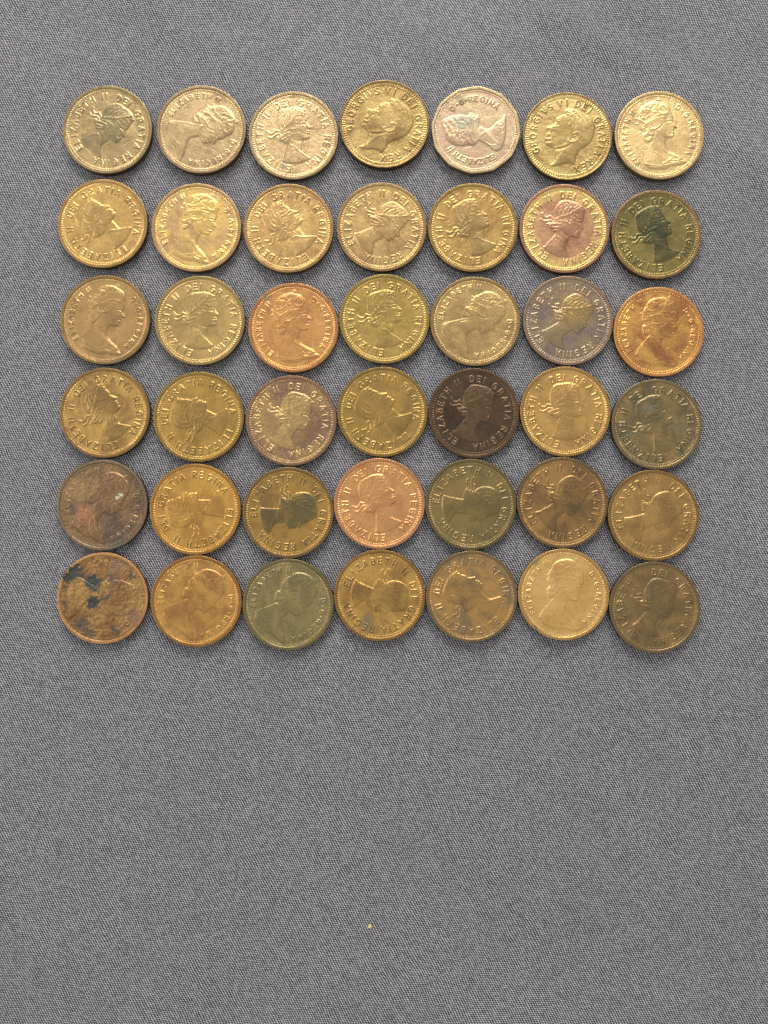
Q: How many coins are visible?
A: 42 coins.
